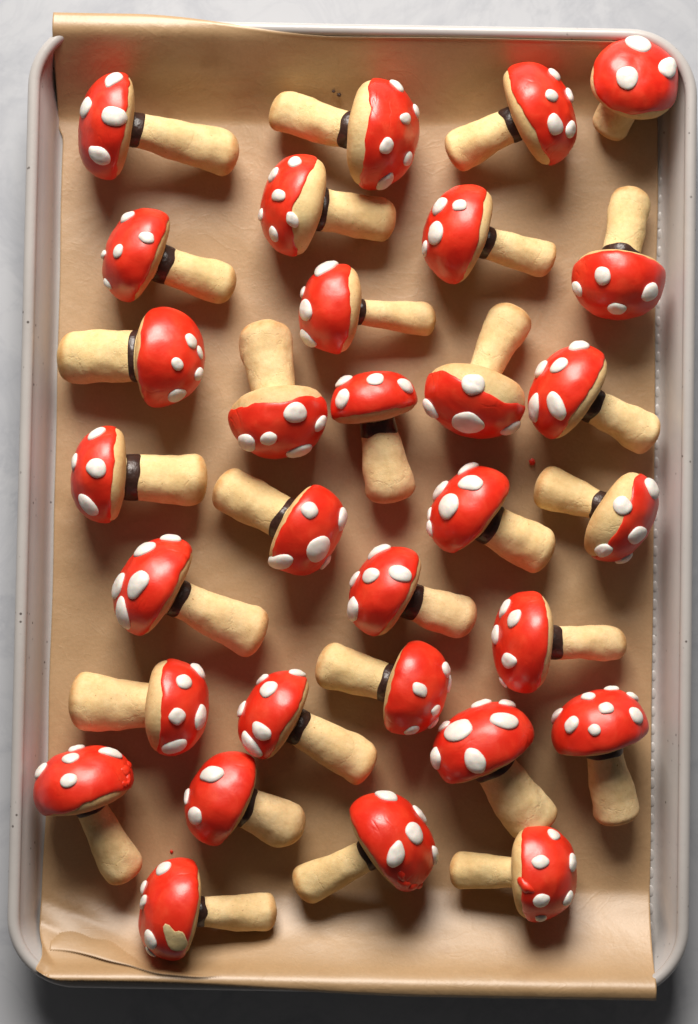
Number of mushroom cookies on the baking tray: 31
